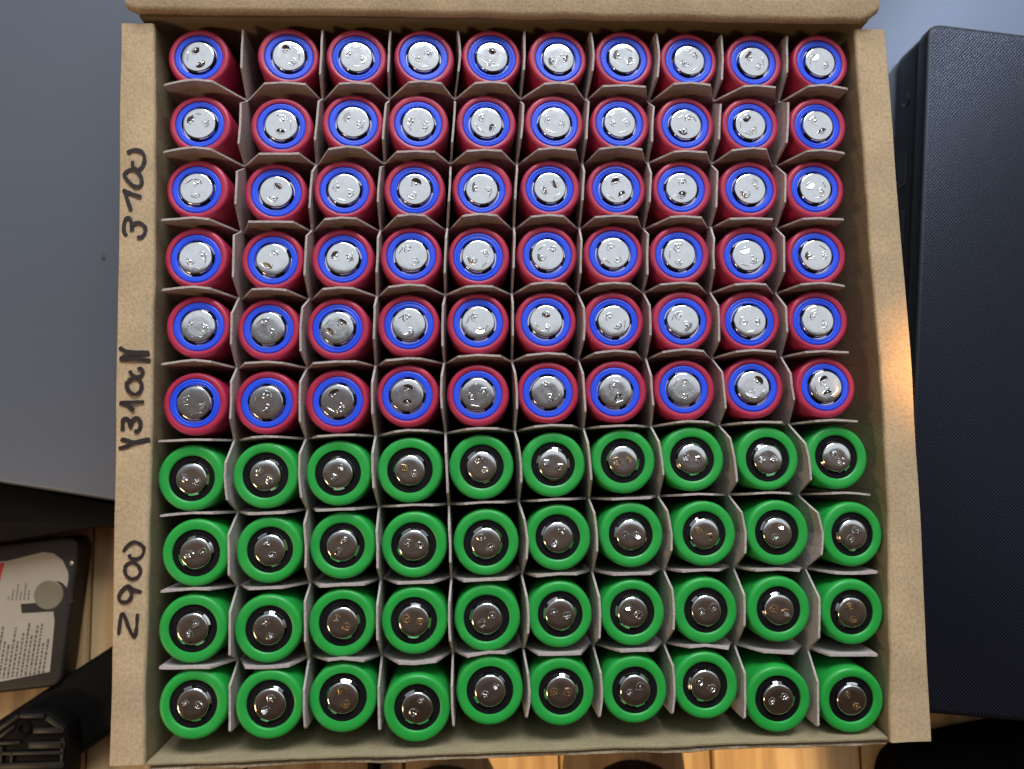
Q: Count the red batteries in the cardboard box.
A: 60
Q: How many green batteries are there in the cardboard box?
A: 40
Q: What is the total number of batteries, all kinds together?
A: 100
